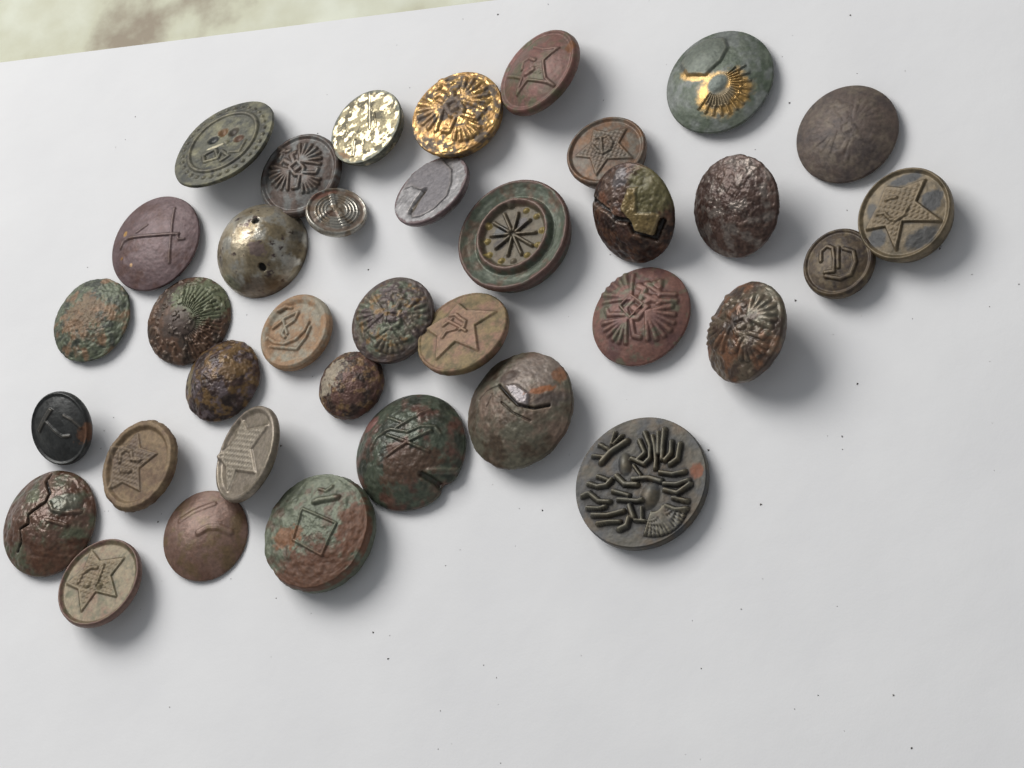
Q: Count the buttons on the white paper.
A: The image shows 36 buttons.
